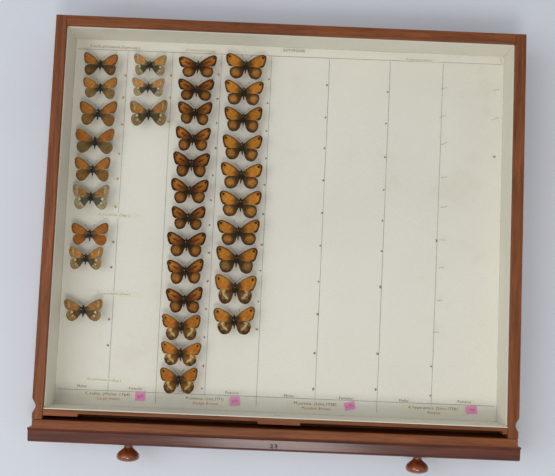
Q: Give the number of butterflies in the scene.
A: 35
